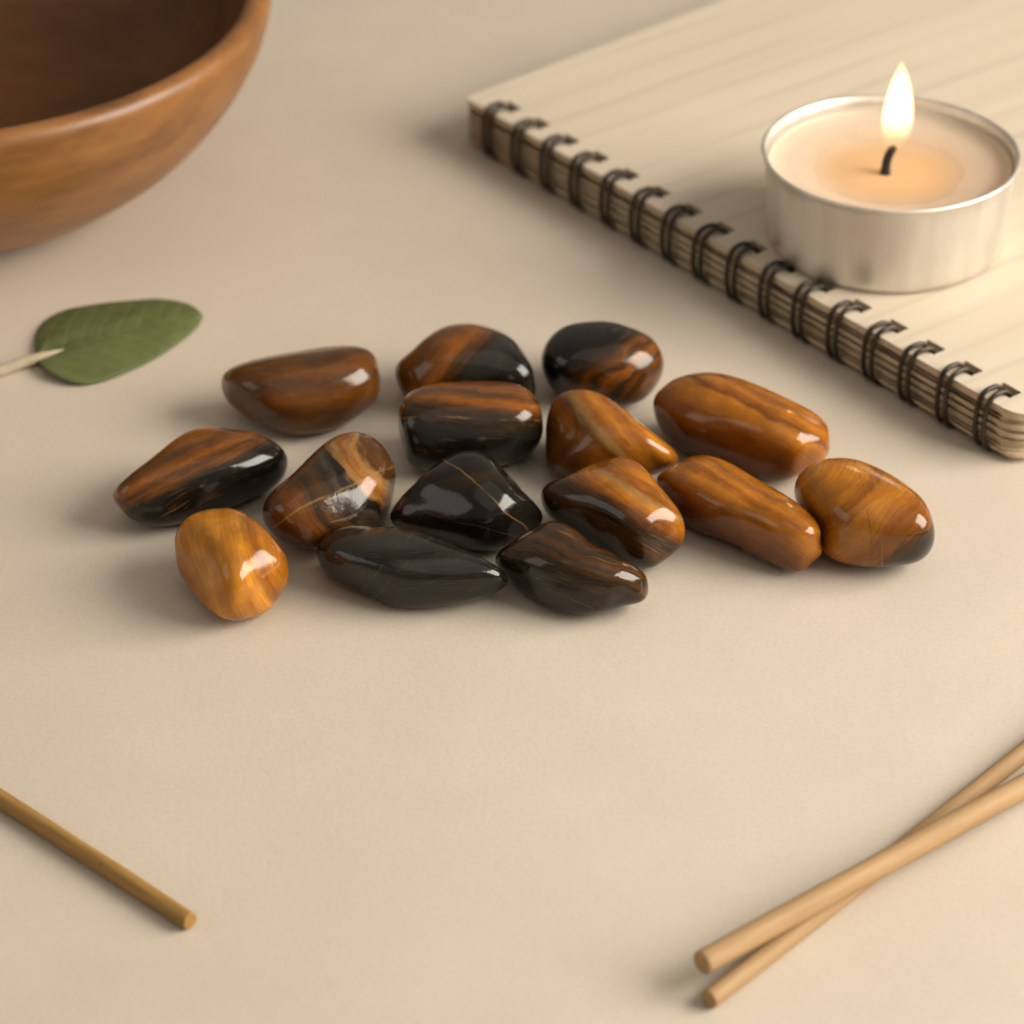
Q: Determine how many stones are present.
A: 15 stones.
